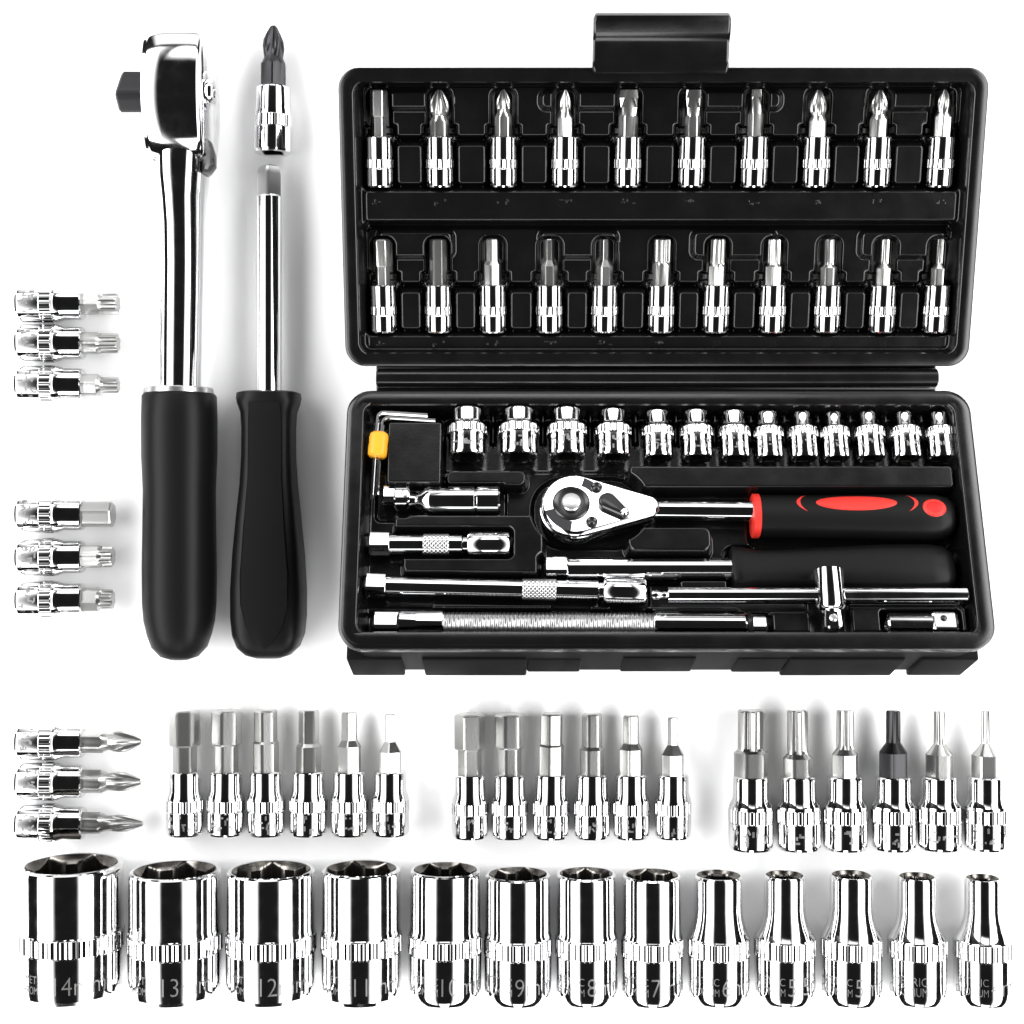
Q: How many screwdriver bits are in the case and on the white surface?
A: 49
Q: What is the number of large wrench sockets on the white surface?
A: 13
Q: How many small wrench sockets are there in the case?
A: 13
